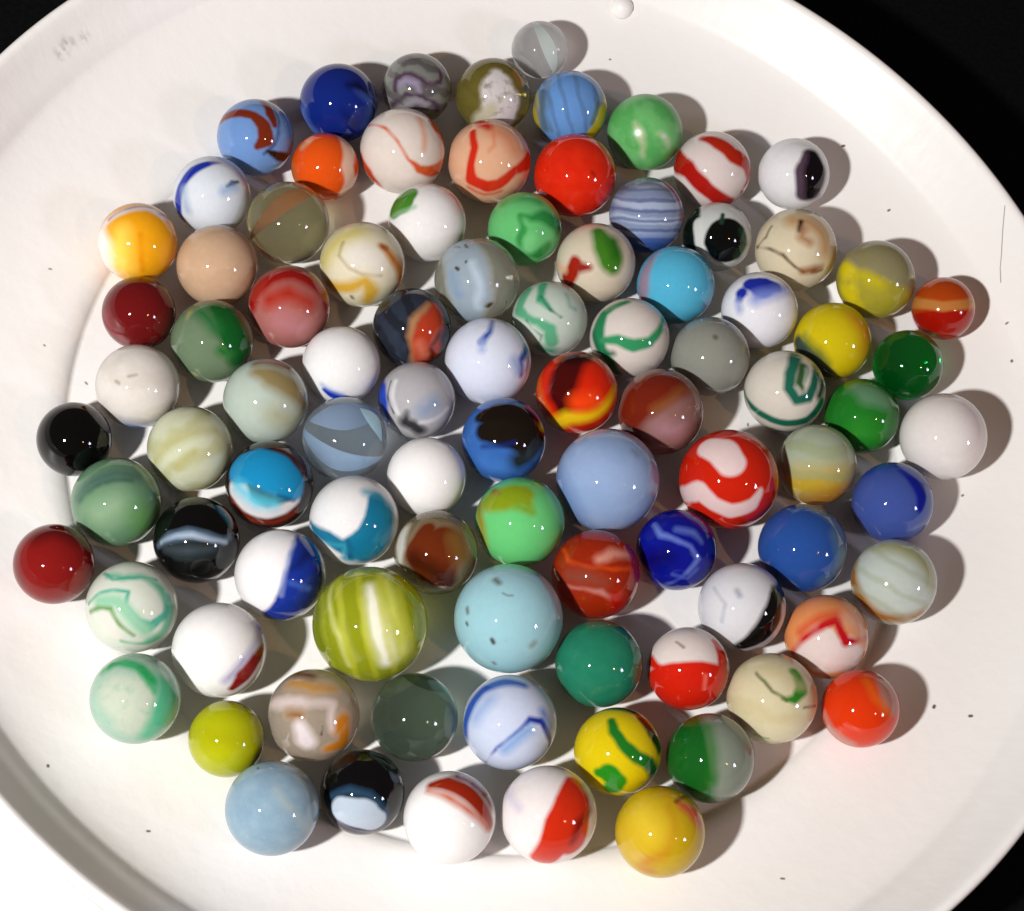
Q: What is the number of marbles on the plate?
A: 91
